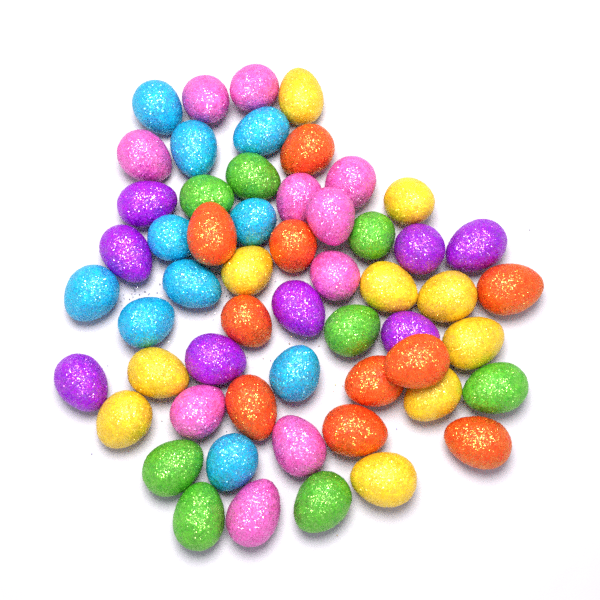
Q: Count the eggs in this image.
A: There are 56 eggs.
